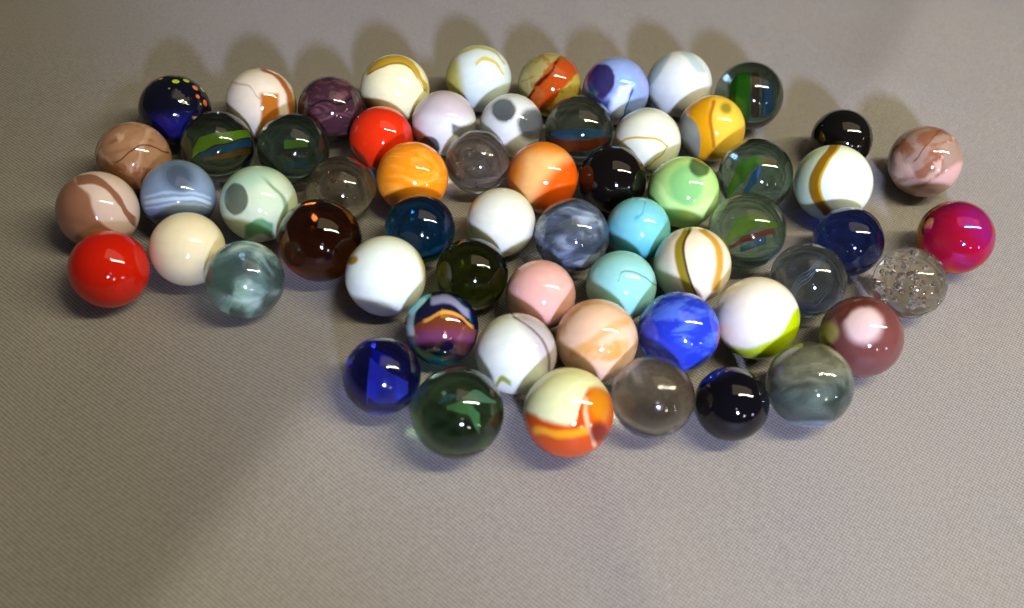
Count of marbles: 61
